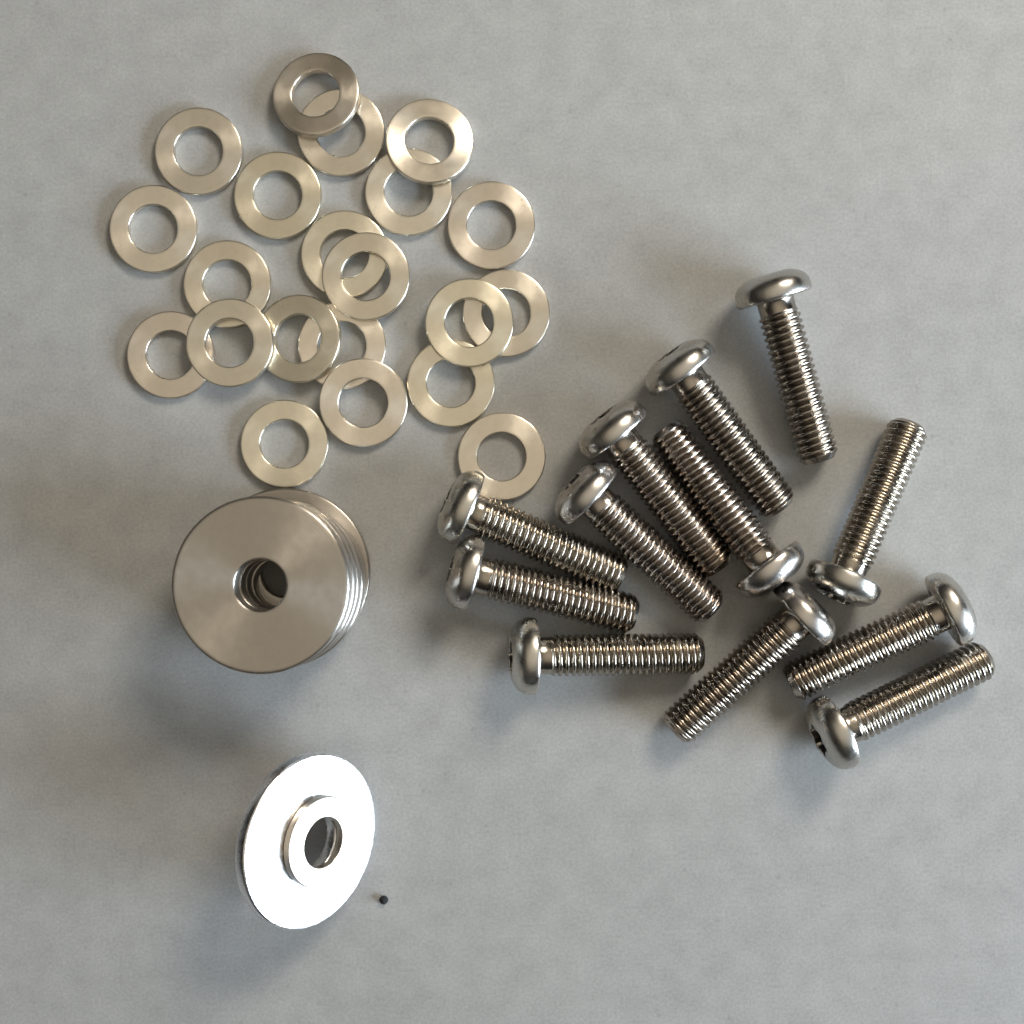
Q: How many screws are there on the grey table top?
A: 12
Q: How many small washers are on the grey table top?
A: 22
